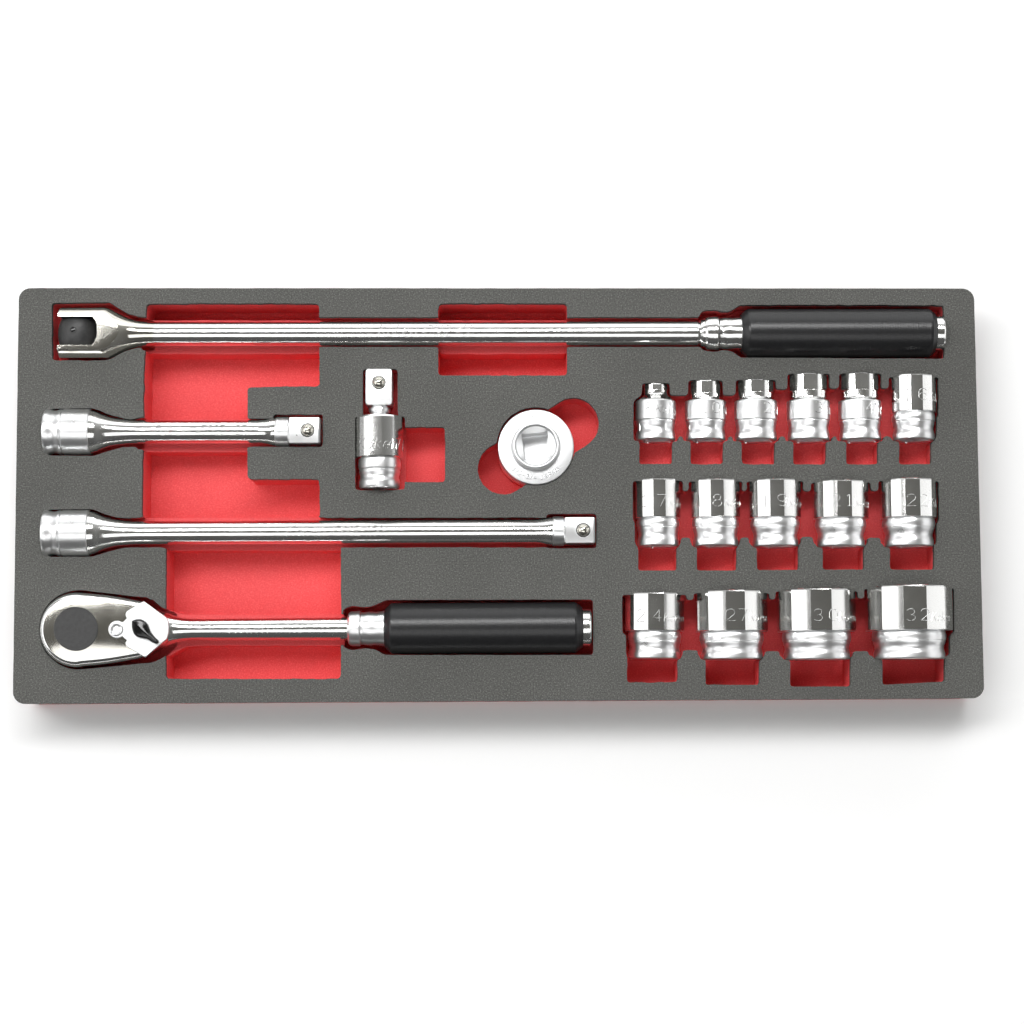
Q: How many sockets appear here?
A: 15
